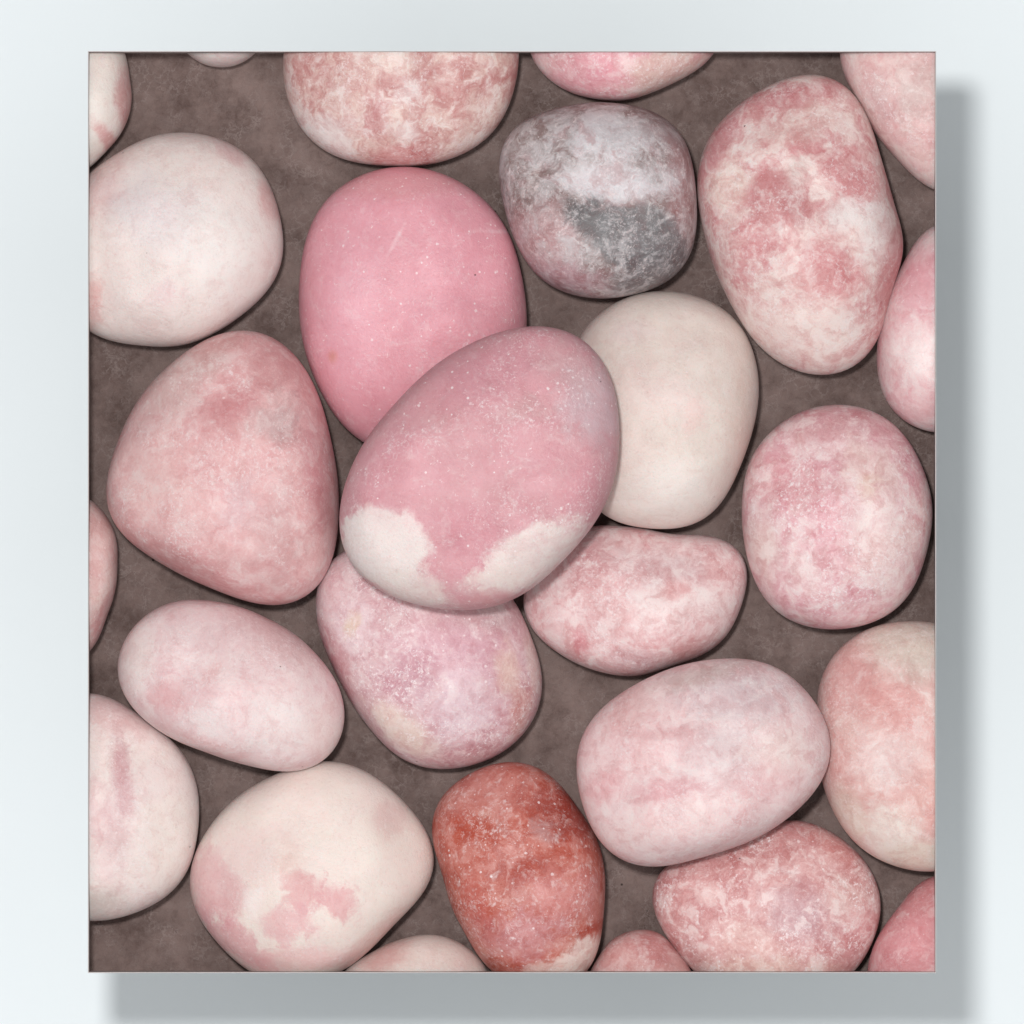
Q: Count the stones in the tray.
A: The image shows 27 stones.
